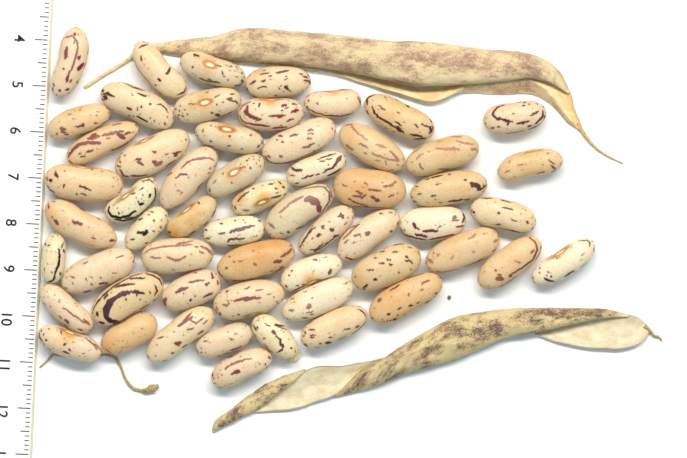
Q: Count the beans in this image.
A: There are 57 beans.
